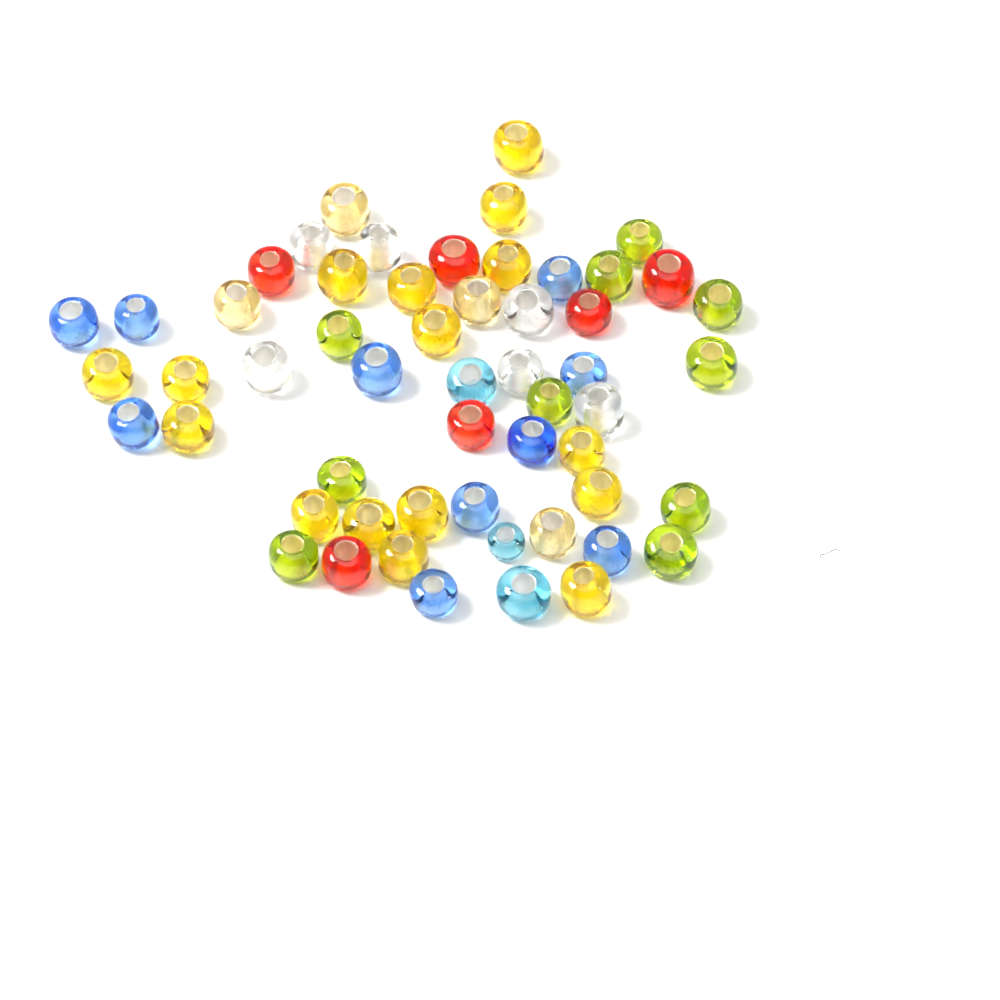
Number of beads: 55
